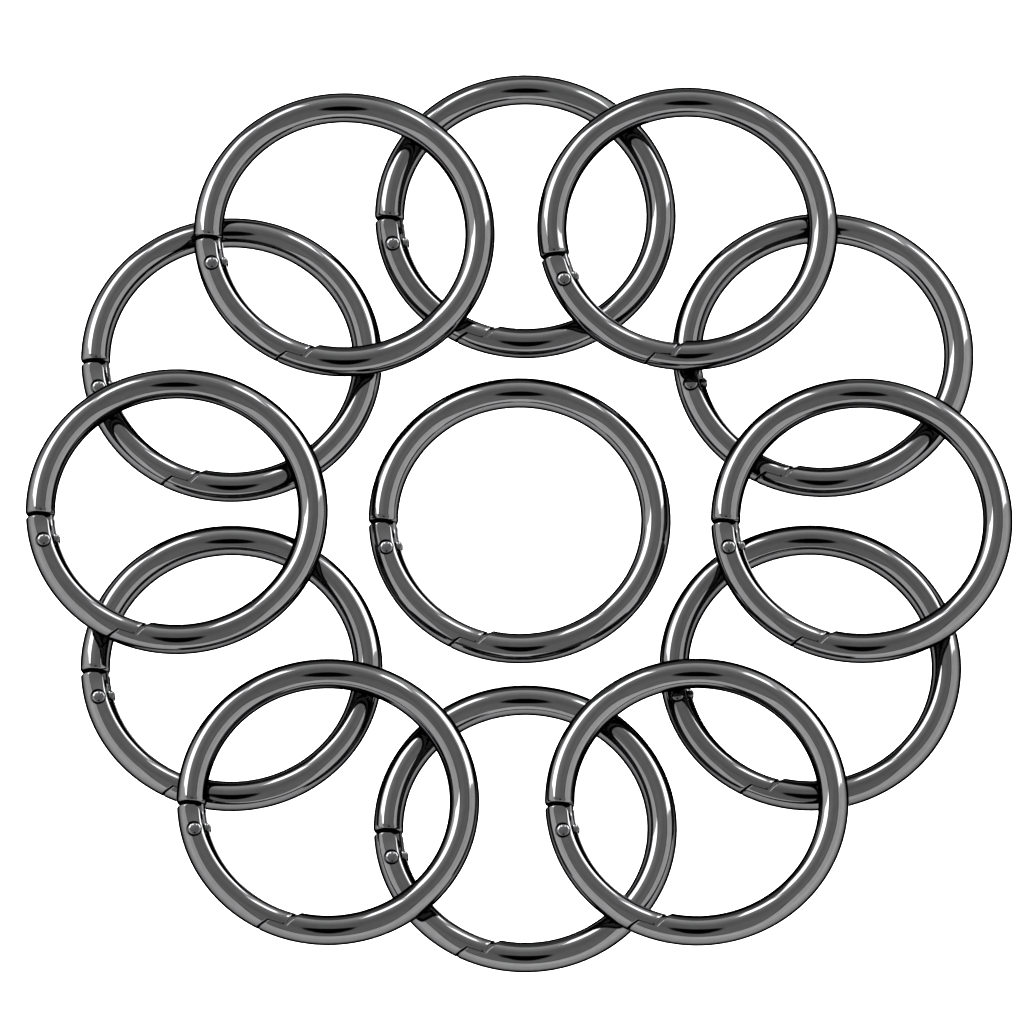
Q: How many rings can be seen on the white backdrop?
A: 13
